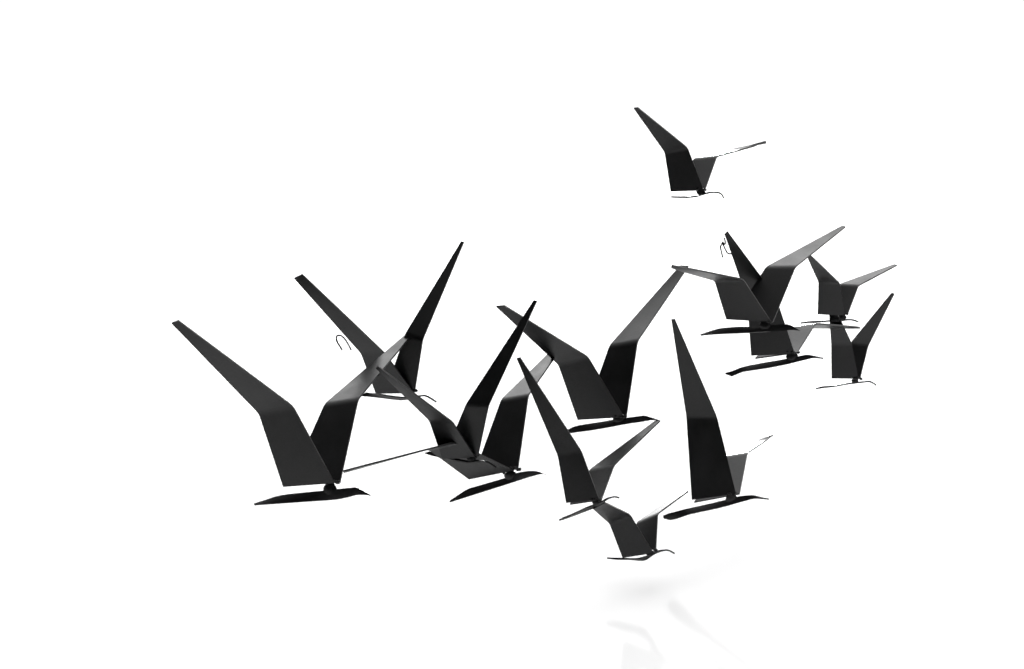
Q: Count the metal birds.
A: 13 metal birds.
